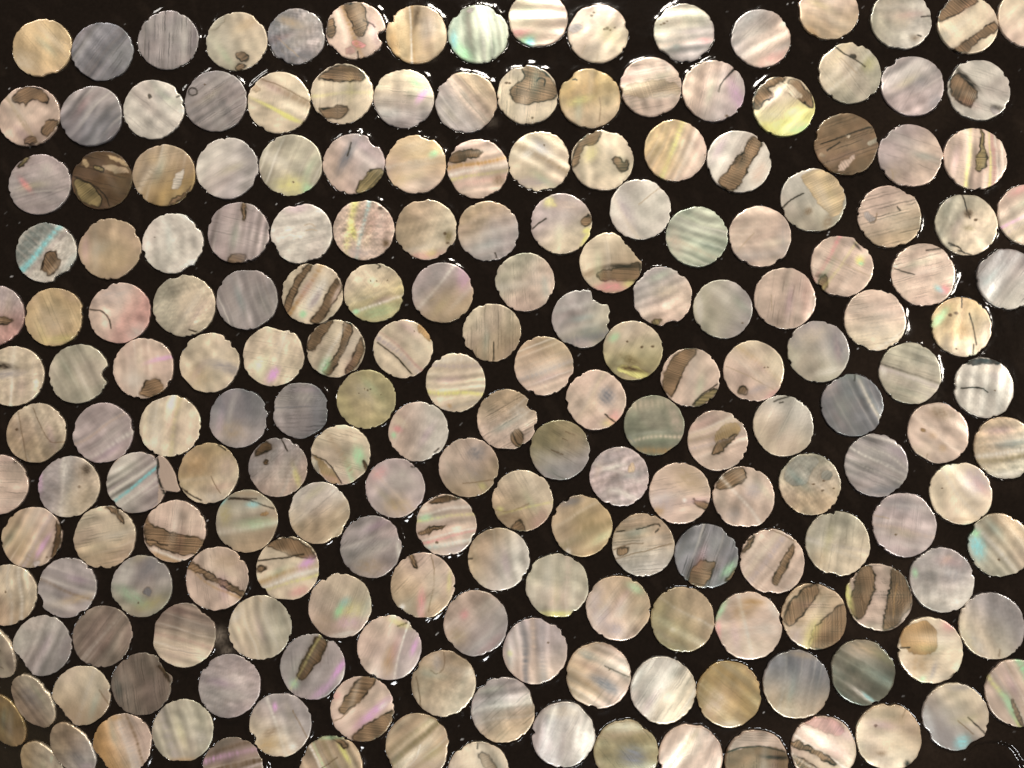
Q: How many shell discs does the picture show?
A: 199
